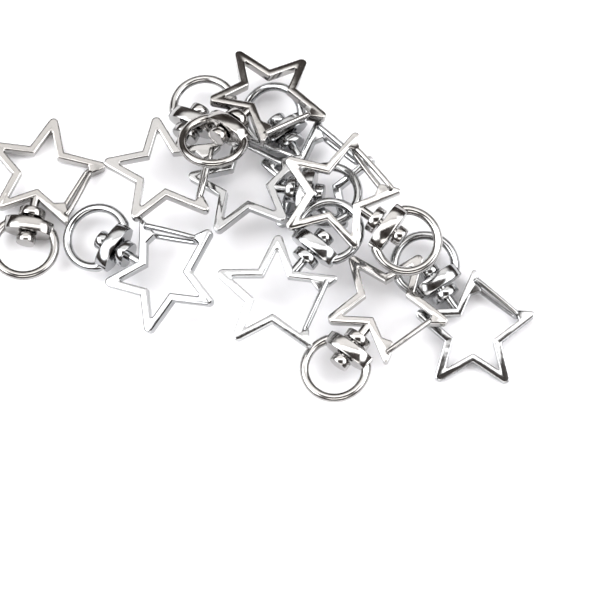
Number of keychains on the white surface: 10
